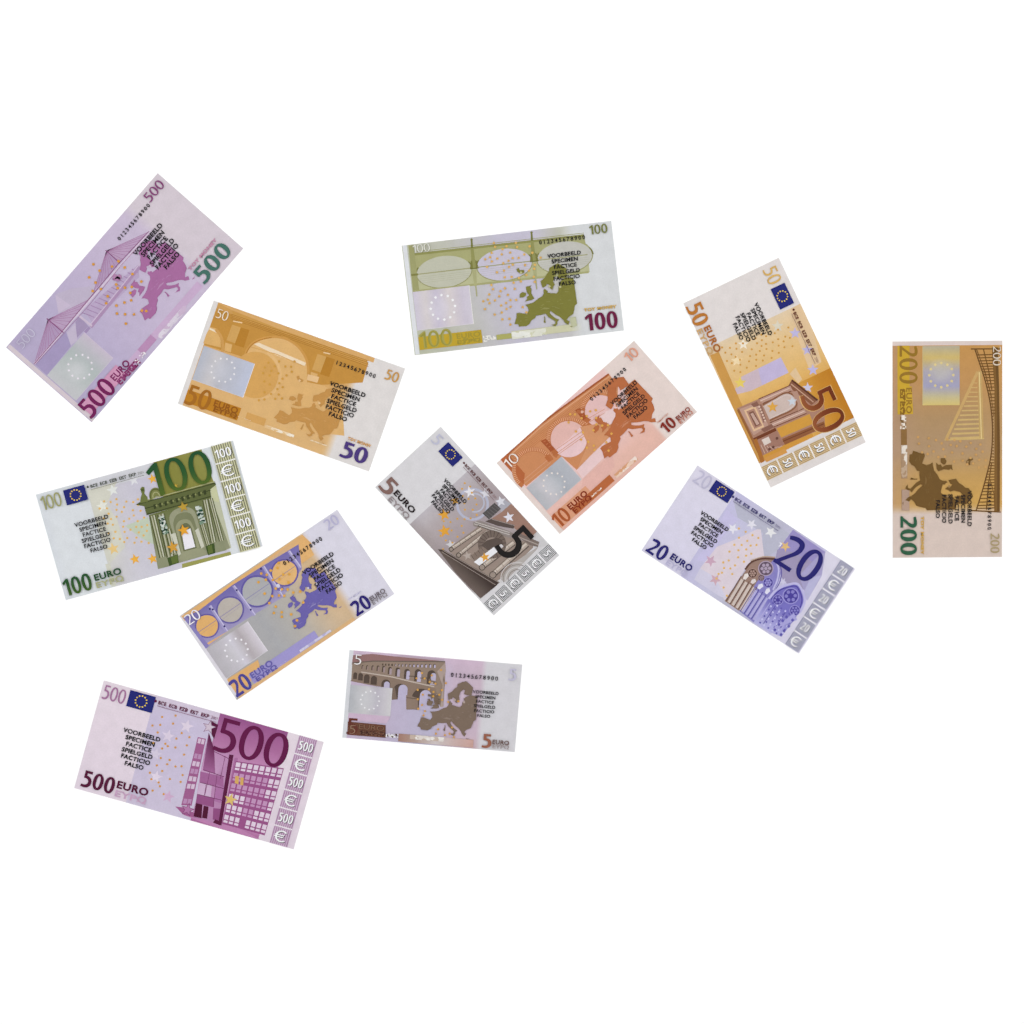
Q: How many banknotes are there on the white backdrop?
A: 12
